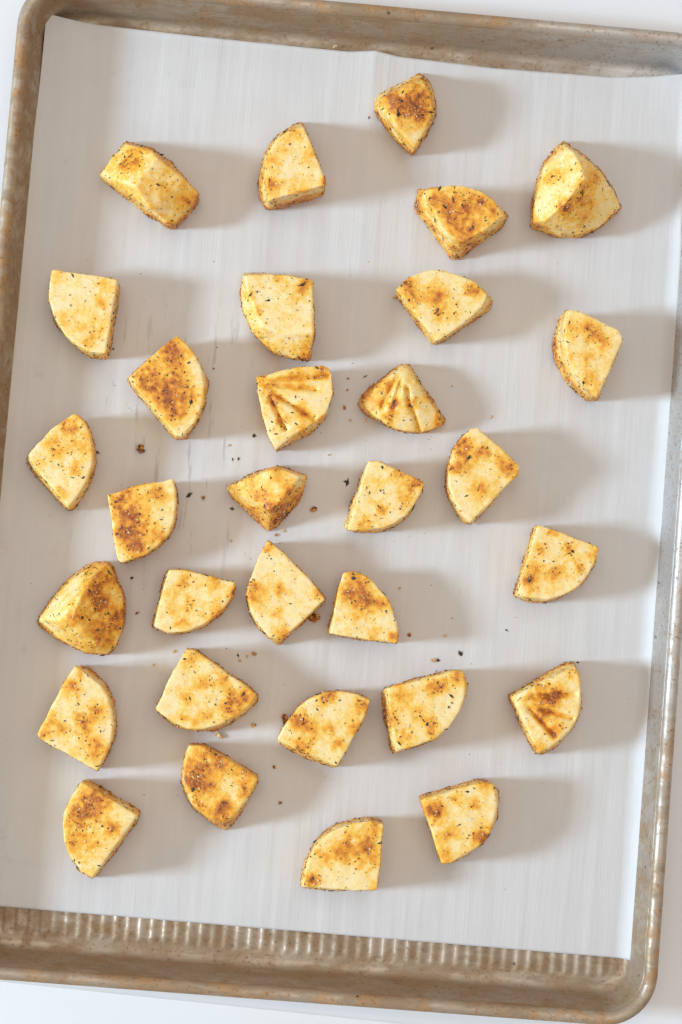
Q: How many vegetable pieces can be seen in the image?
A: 31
